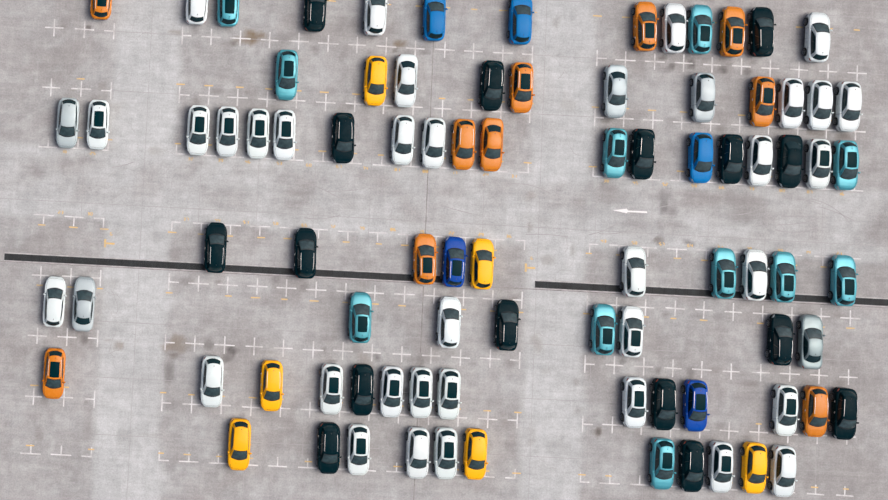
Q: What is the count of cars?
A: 87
